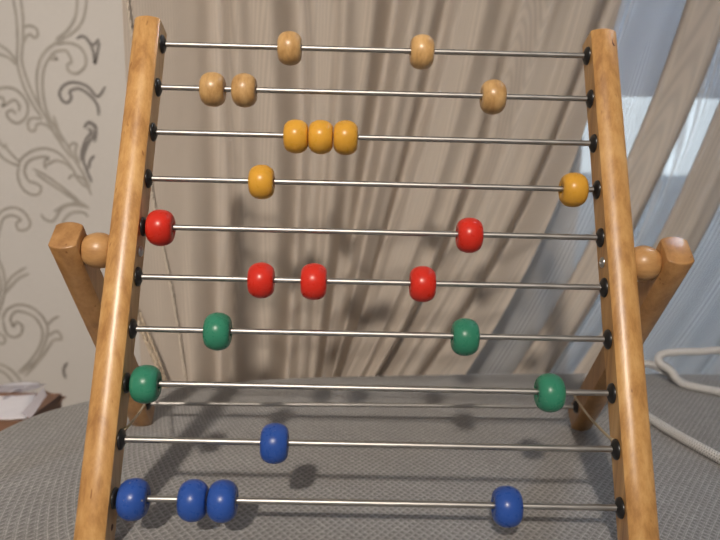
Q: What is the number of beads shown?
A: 24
